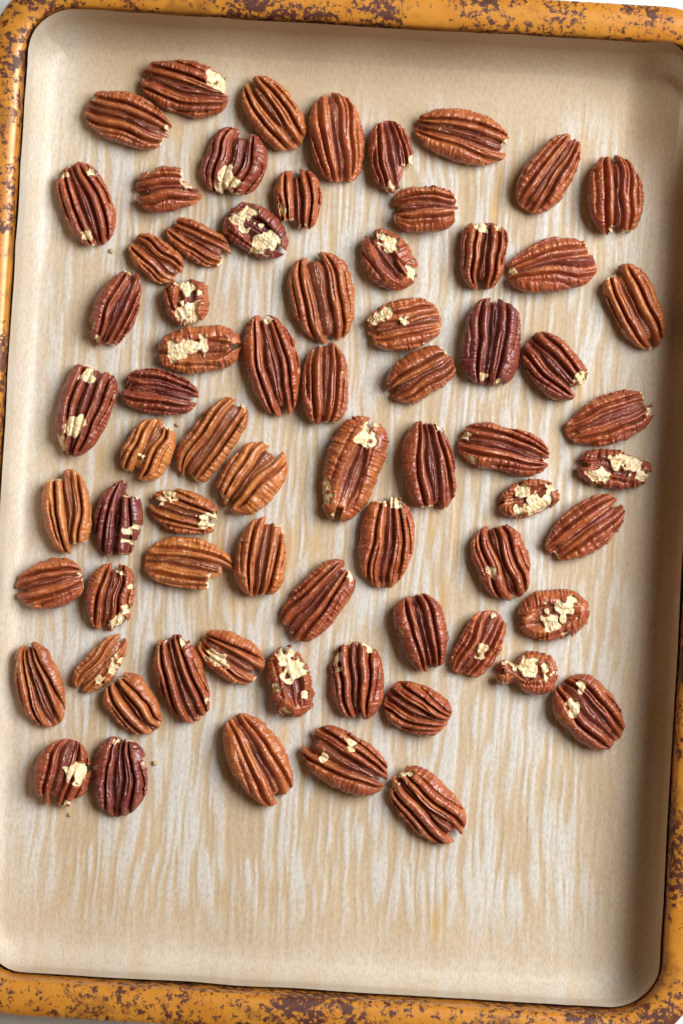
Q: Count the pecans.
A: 70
